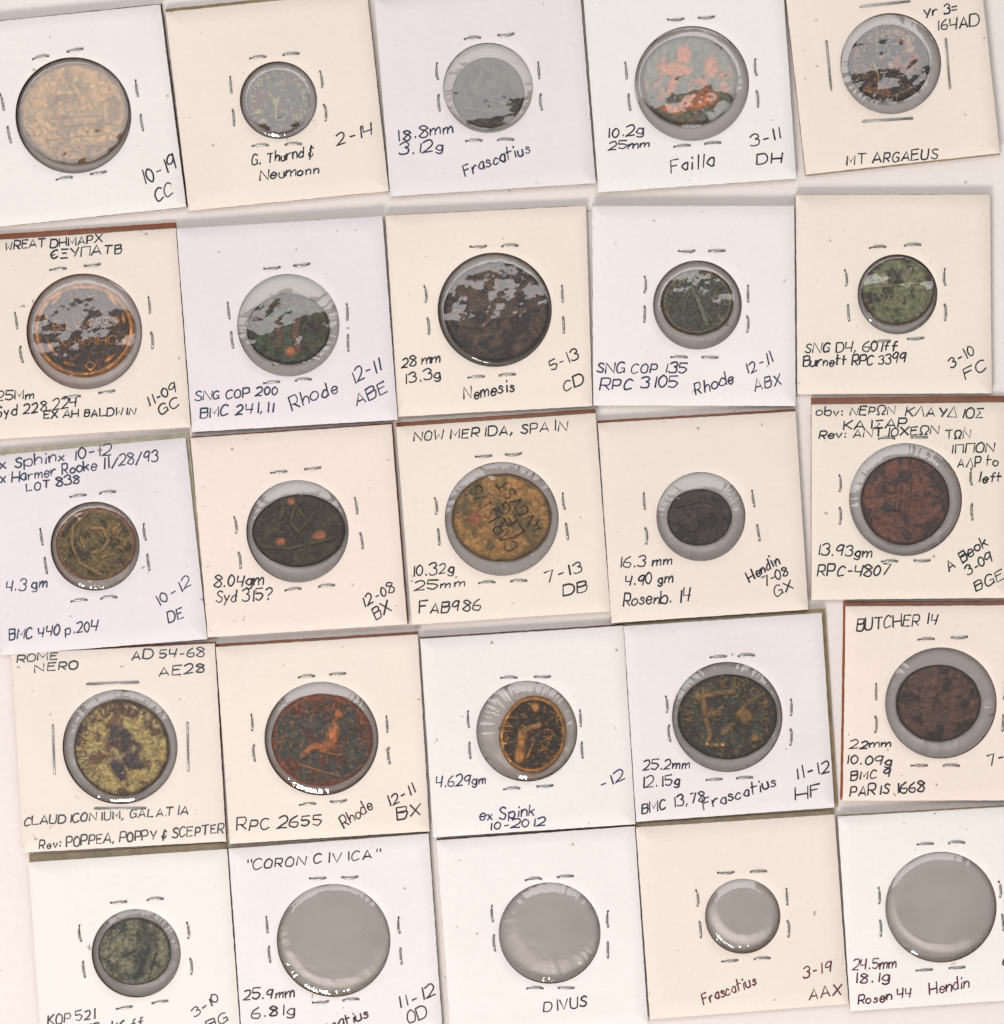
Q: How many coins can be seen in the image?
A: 21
